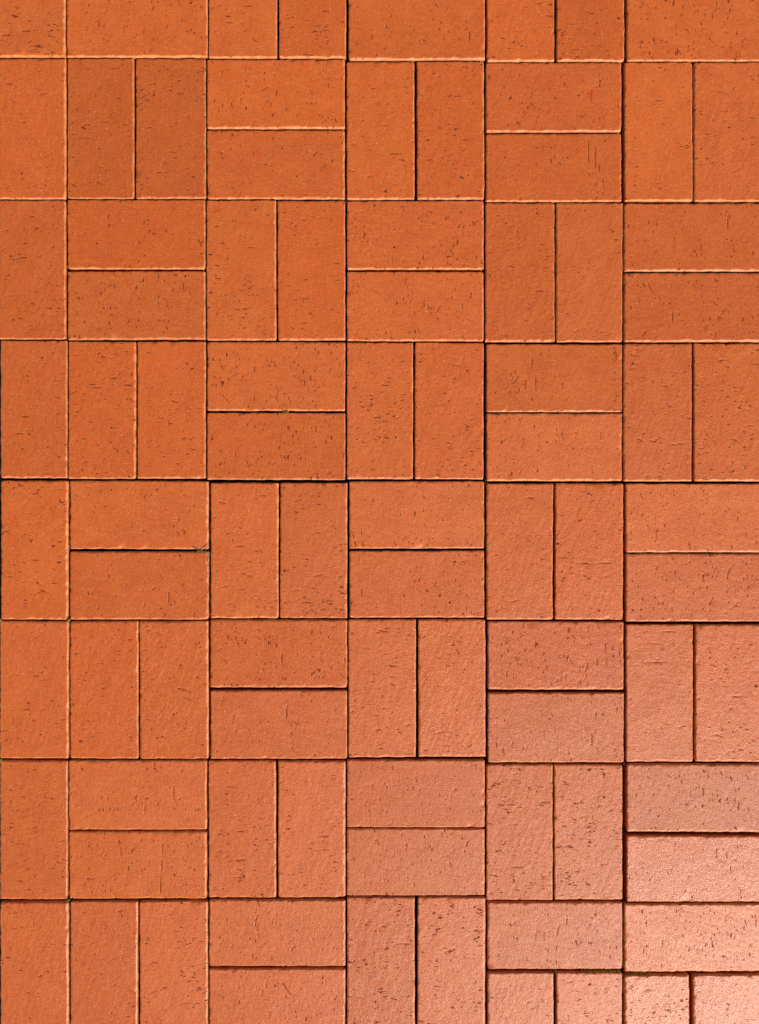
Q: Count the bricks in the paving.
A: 87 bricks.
